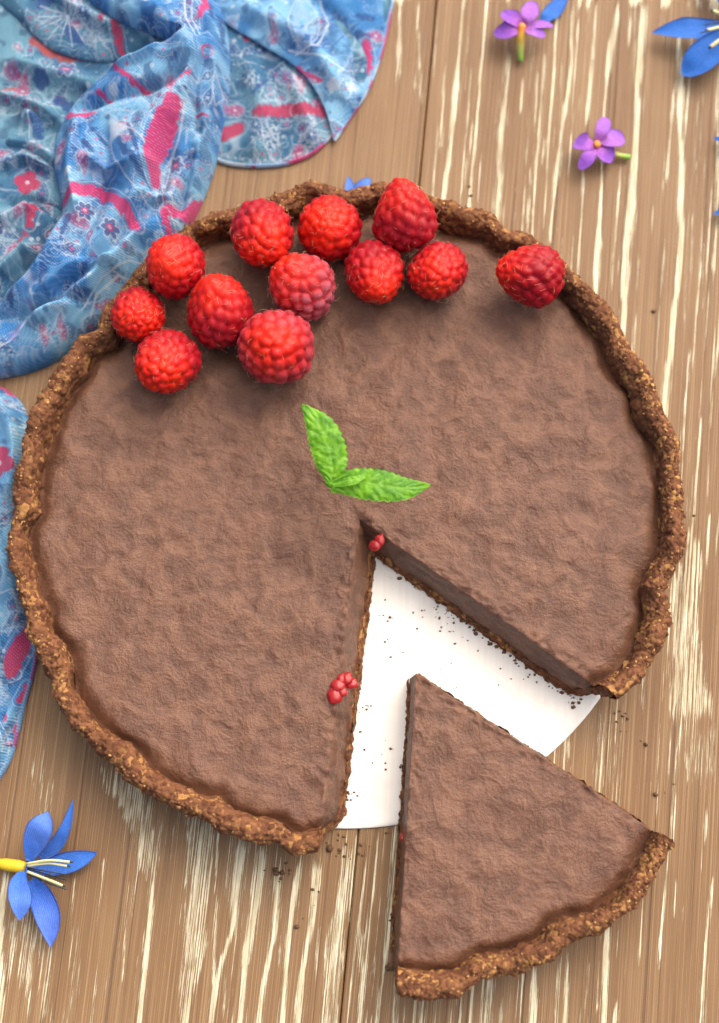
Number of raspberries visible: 12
